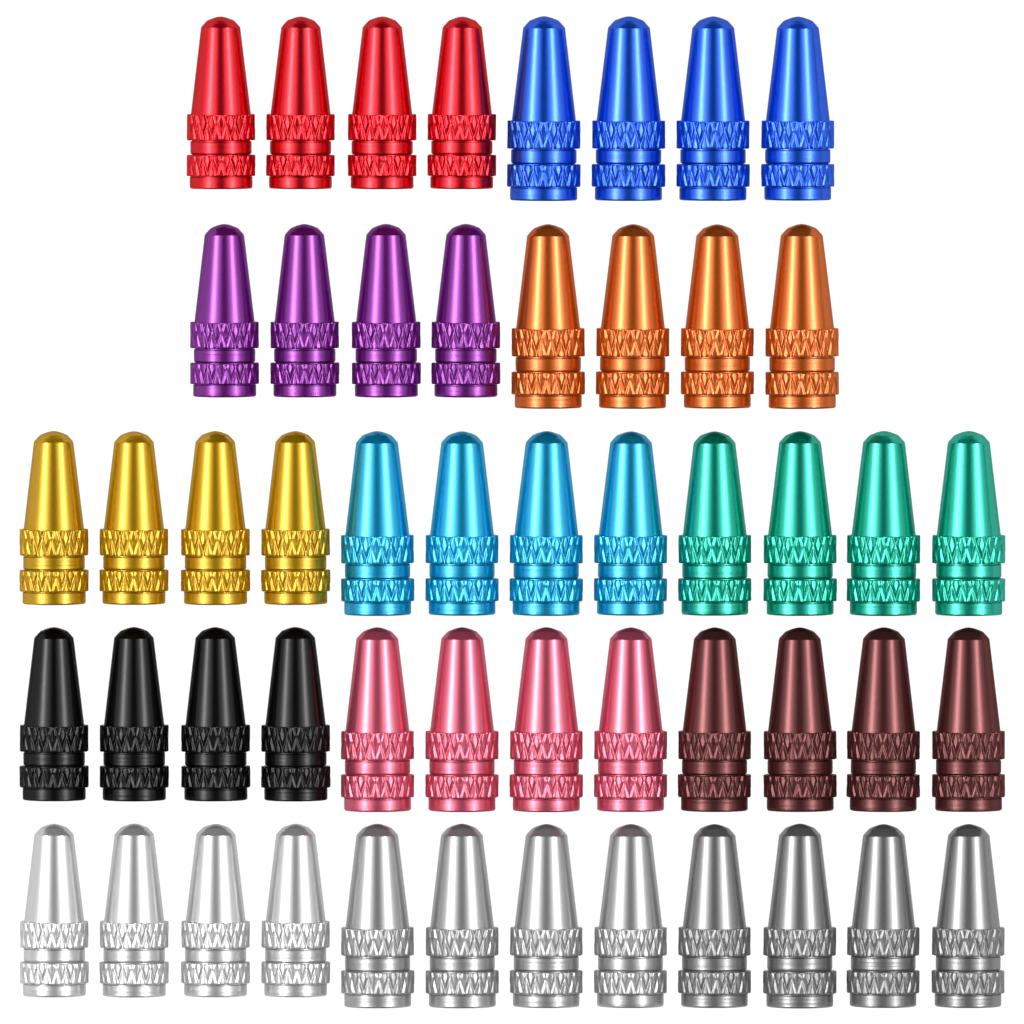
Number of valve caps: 52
